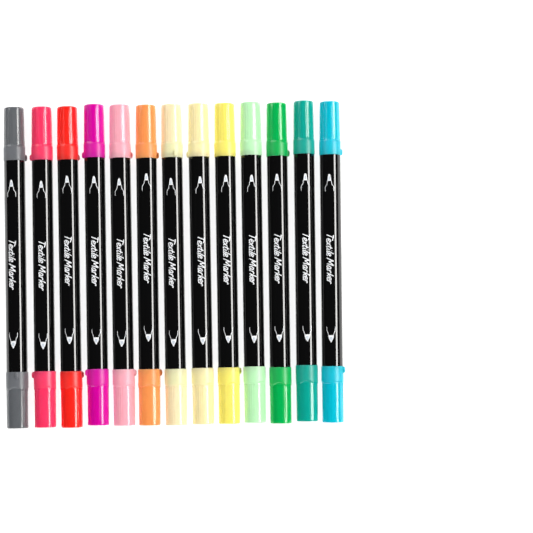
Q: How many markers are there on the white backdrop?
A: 13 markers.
